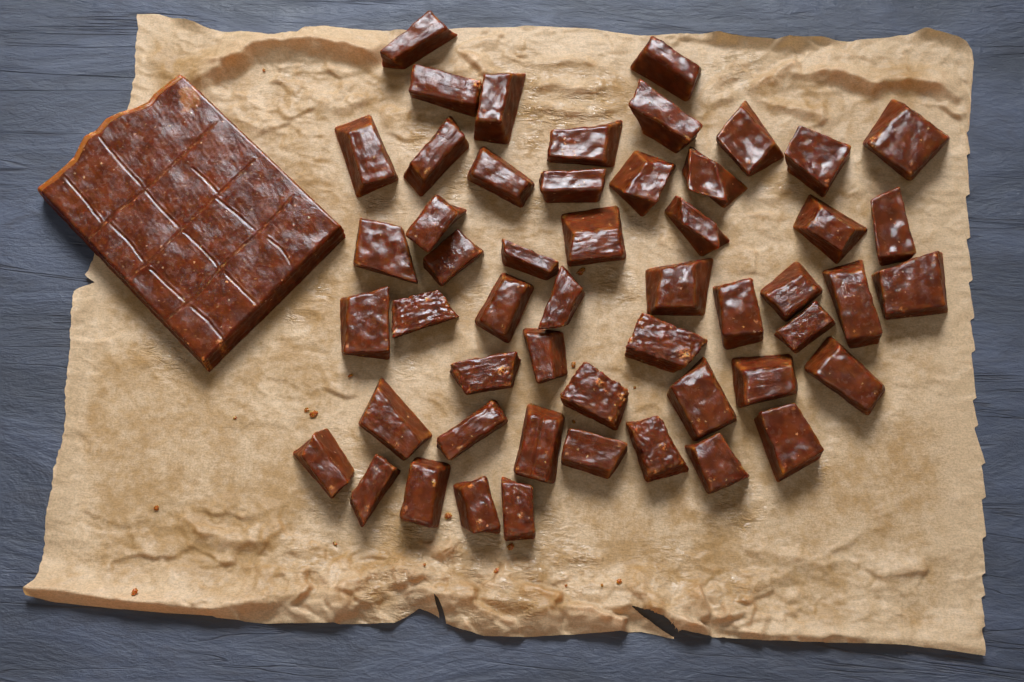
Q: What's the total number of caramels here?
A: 52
